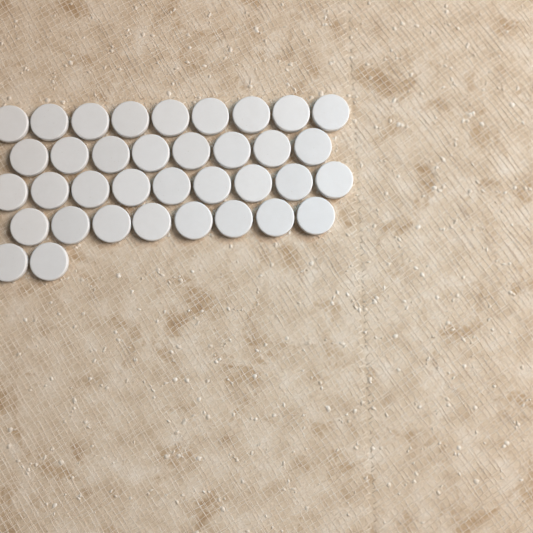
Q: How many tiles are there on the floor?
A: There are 36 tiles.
